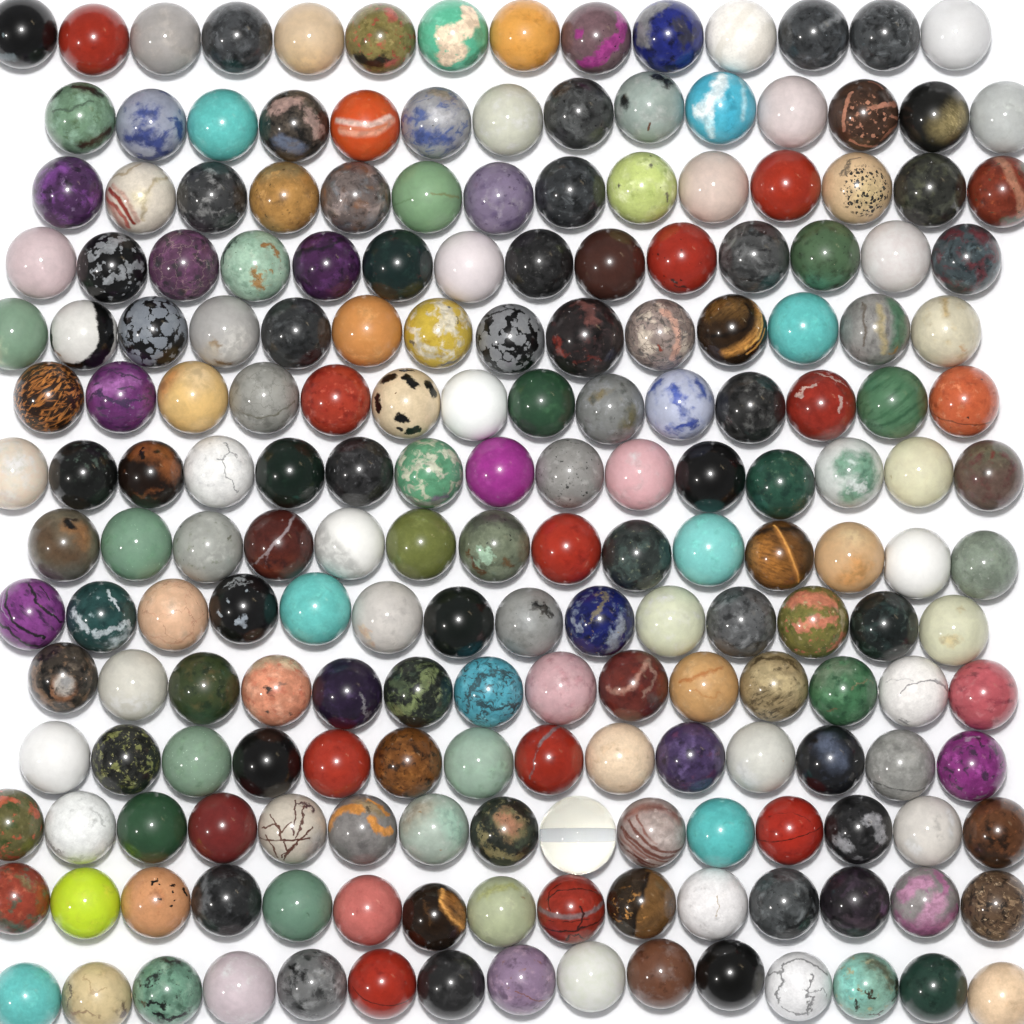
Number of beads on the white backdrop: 200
